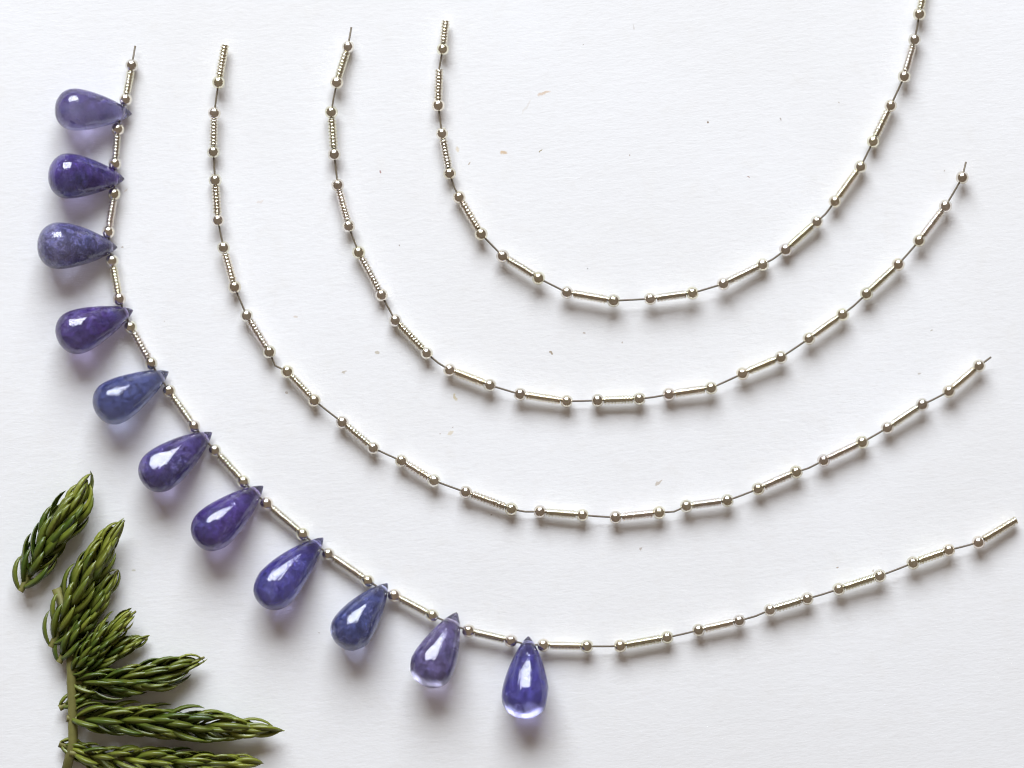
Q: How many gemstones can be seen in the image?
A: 11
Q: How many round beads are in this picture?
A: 116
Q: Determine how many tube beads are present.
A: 60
